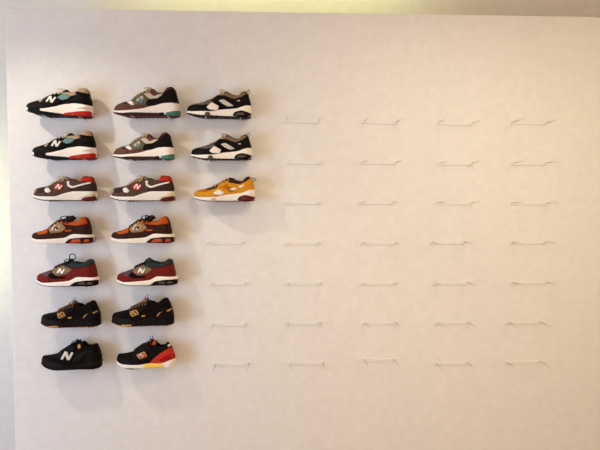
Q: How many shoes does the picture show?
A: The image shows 17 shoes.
